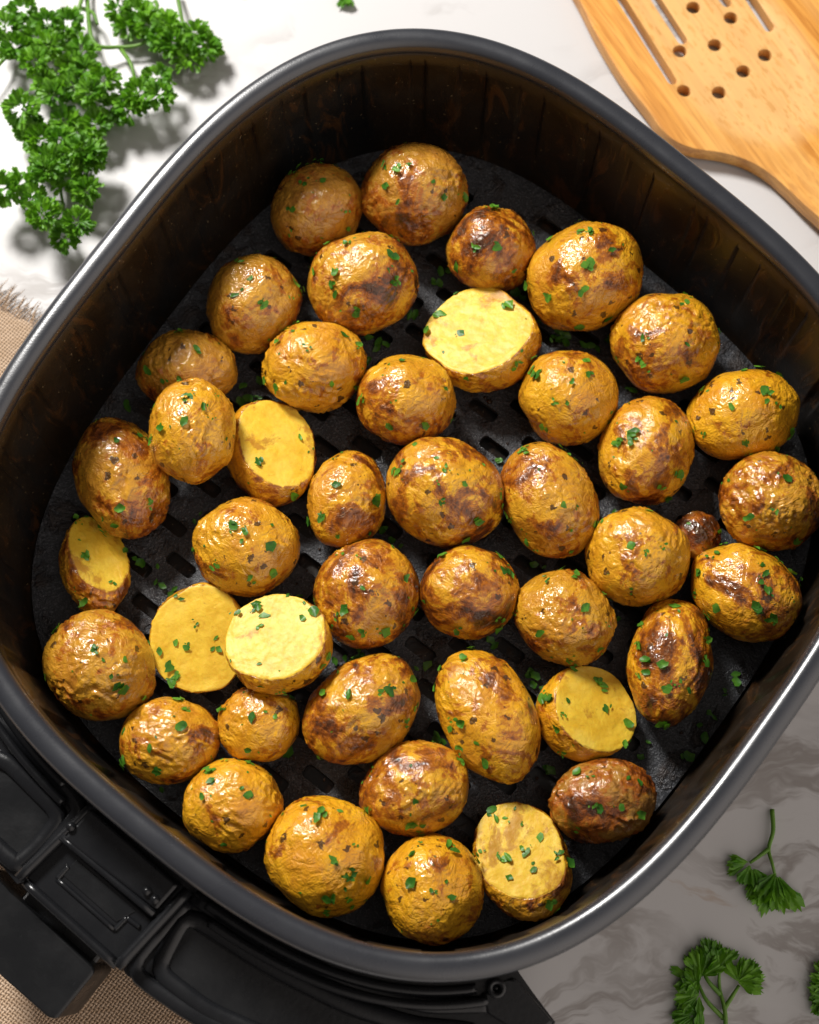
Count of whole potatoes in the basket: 37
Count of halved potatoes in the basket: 7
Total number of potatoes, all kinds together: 44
